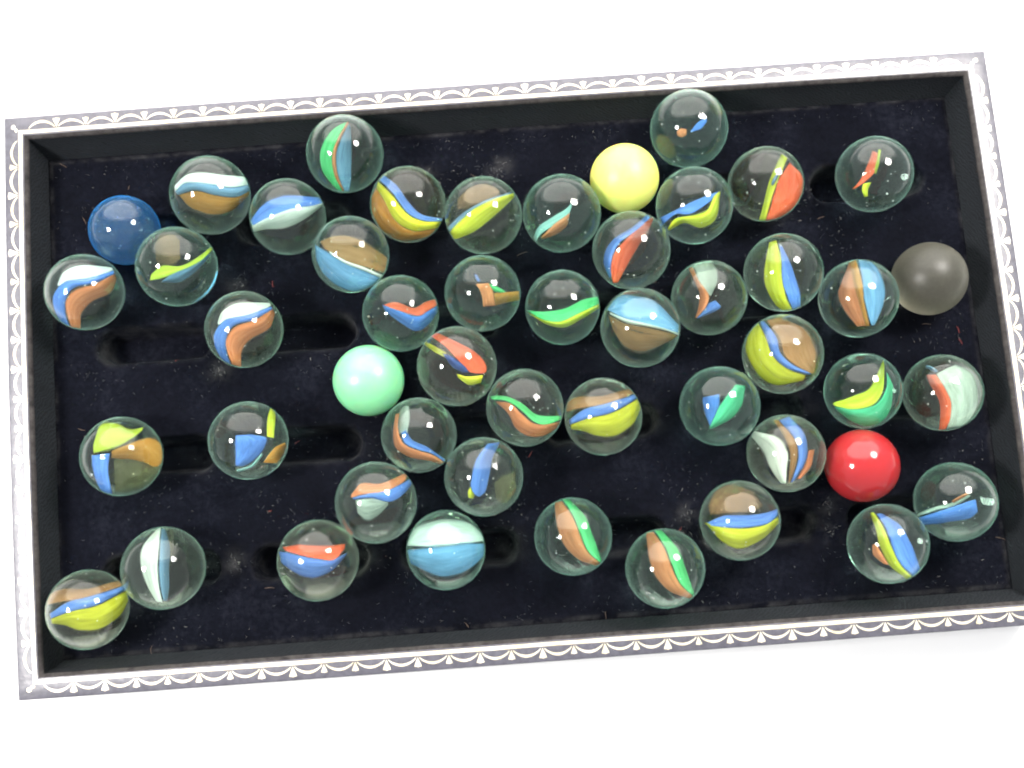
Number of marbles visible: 49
